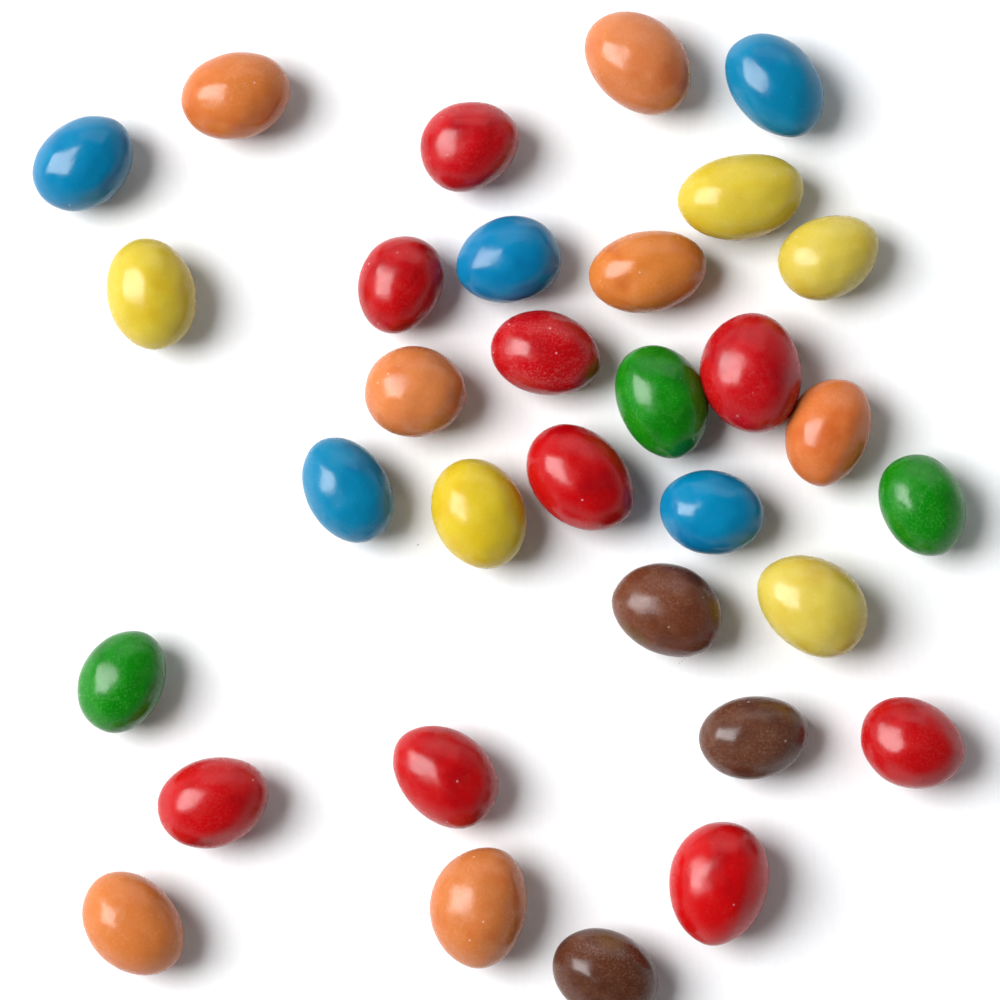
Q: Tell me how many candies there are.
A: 32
